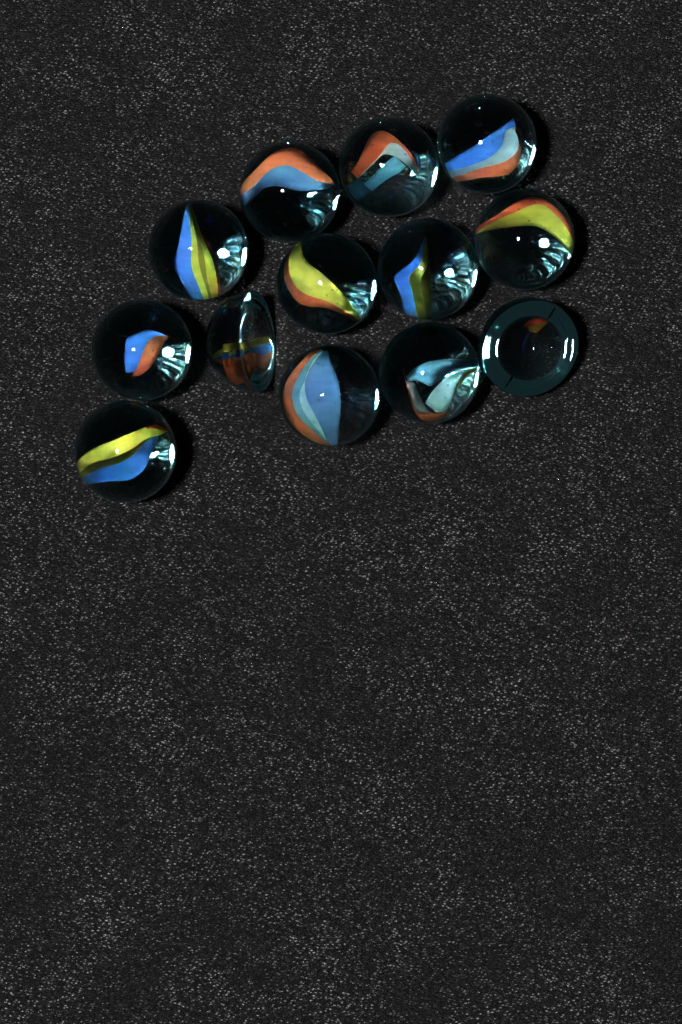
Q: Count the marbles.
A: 13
